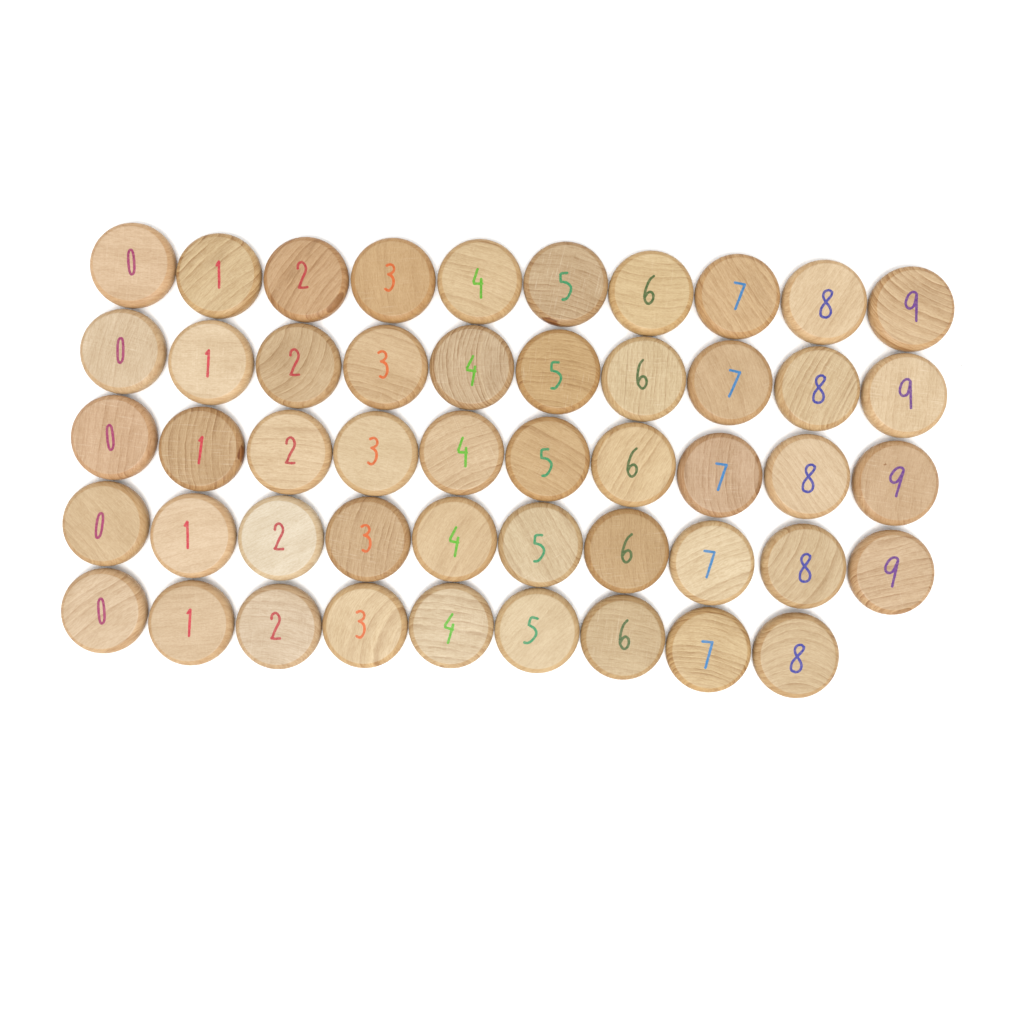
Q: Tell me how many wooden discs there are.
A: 49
